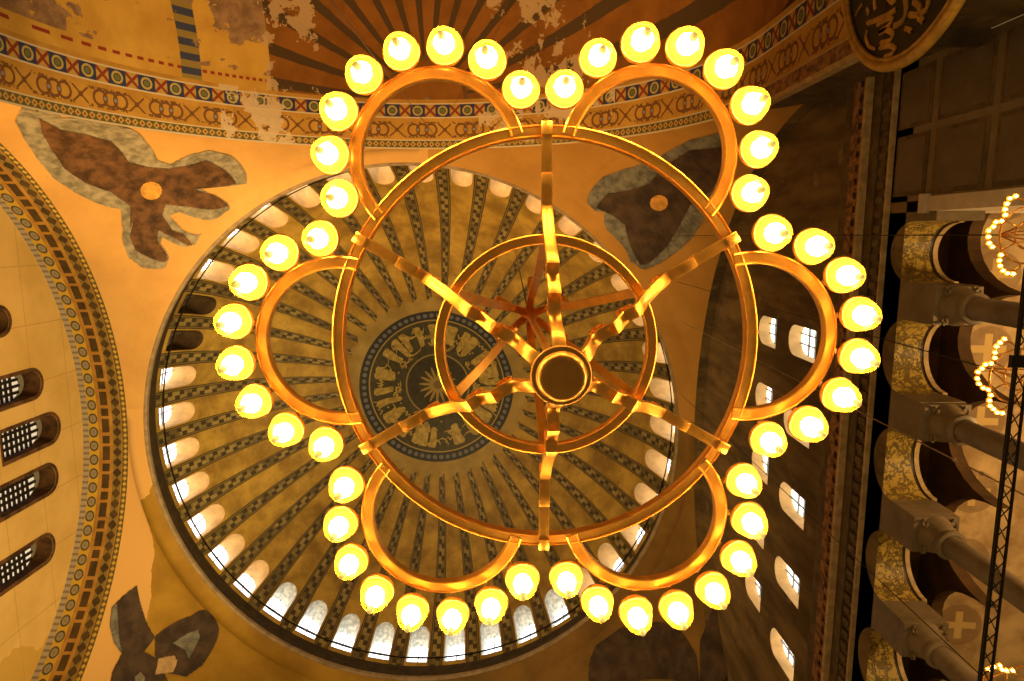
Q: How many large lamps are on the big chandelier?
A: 48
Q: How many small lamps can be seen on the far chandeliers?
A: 43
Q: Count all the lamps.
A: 91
